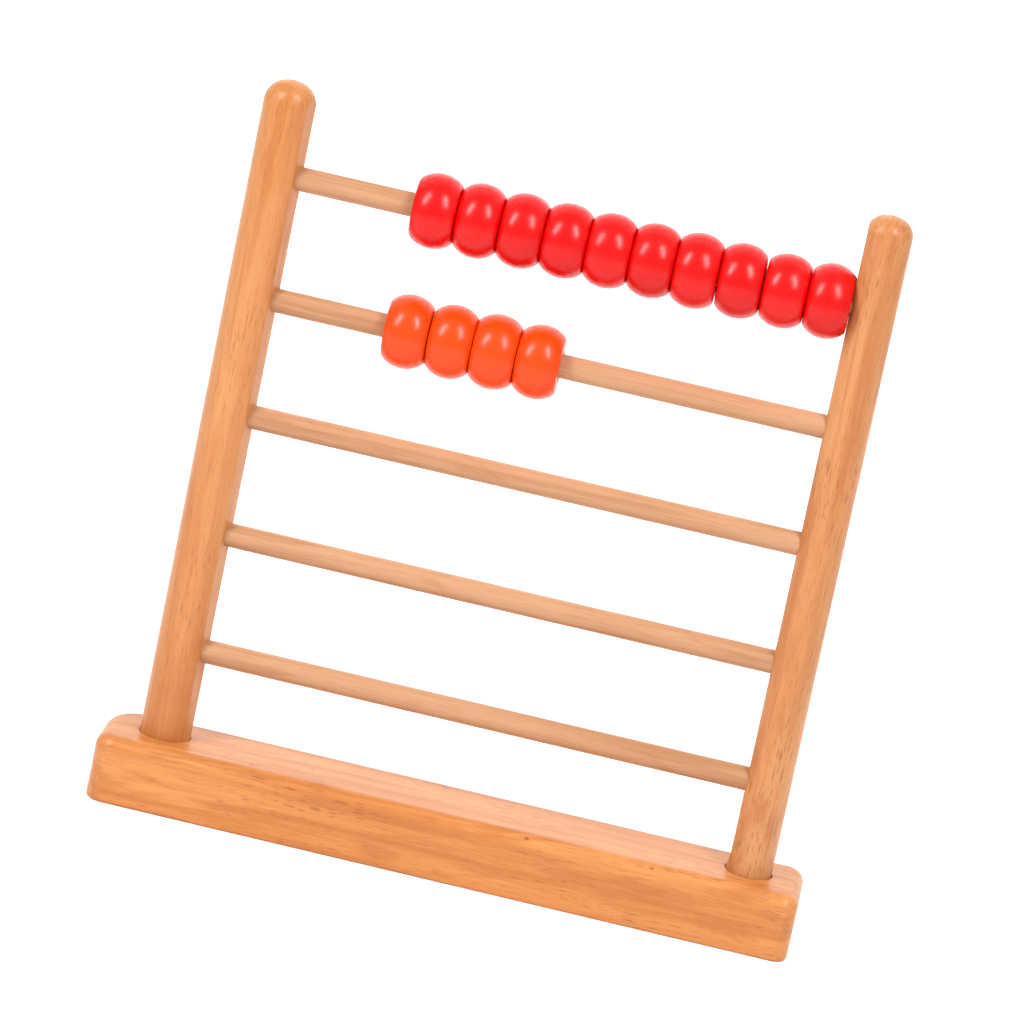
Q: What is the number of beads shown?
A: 14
